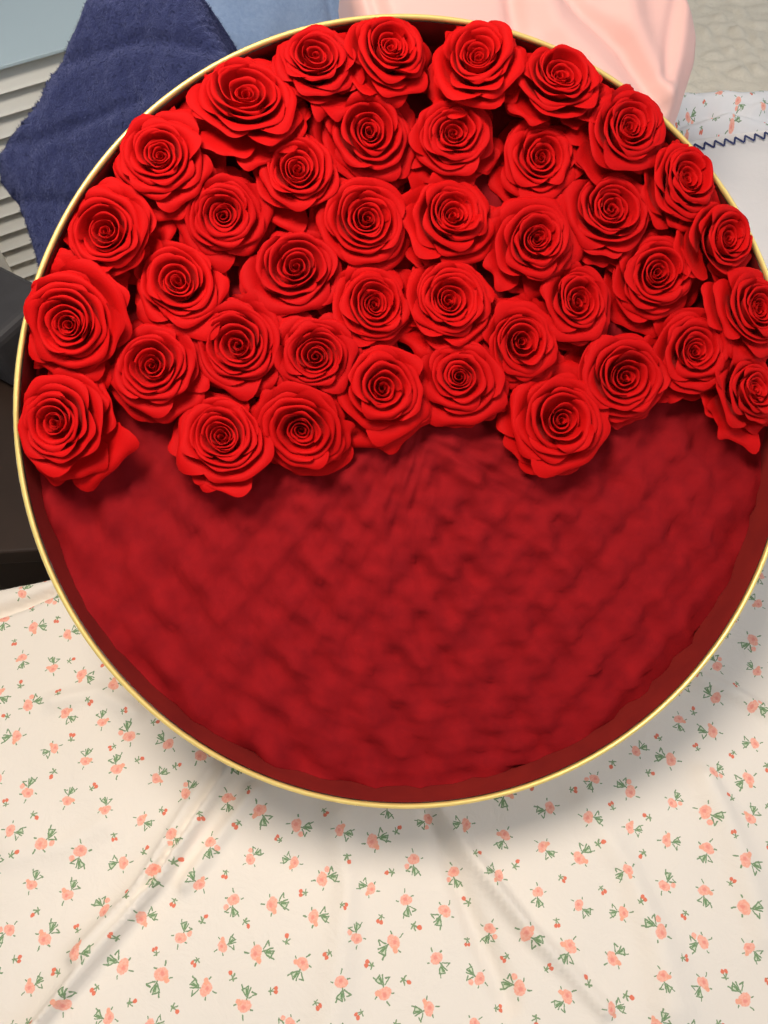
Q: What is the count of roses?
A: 40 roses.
